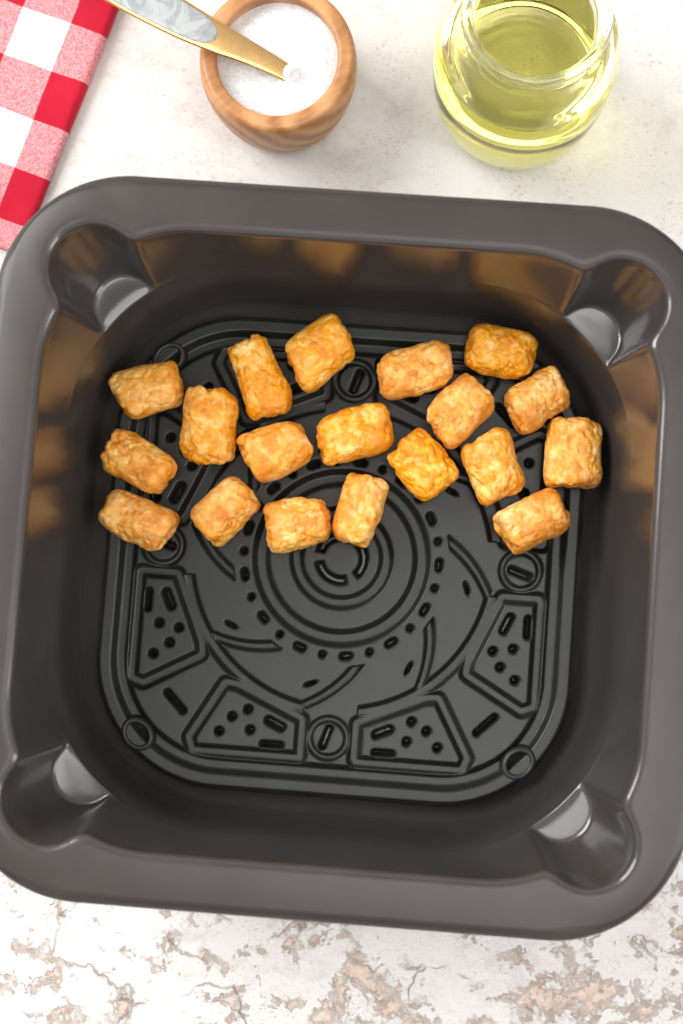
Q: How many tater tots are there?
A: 19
